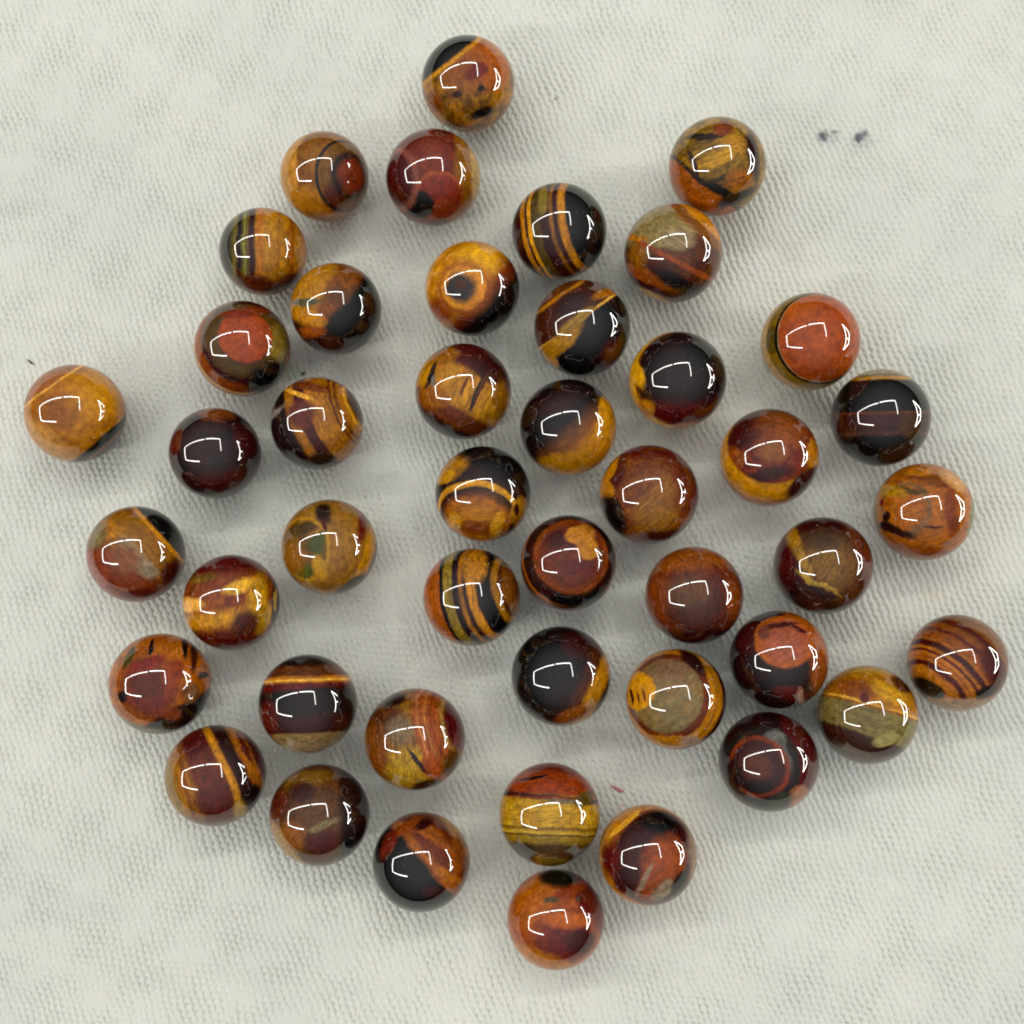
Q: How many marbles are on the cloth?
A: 45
